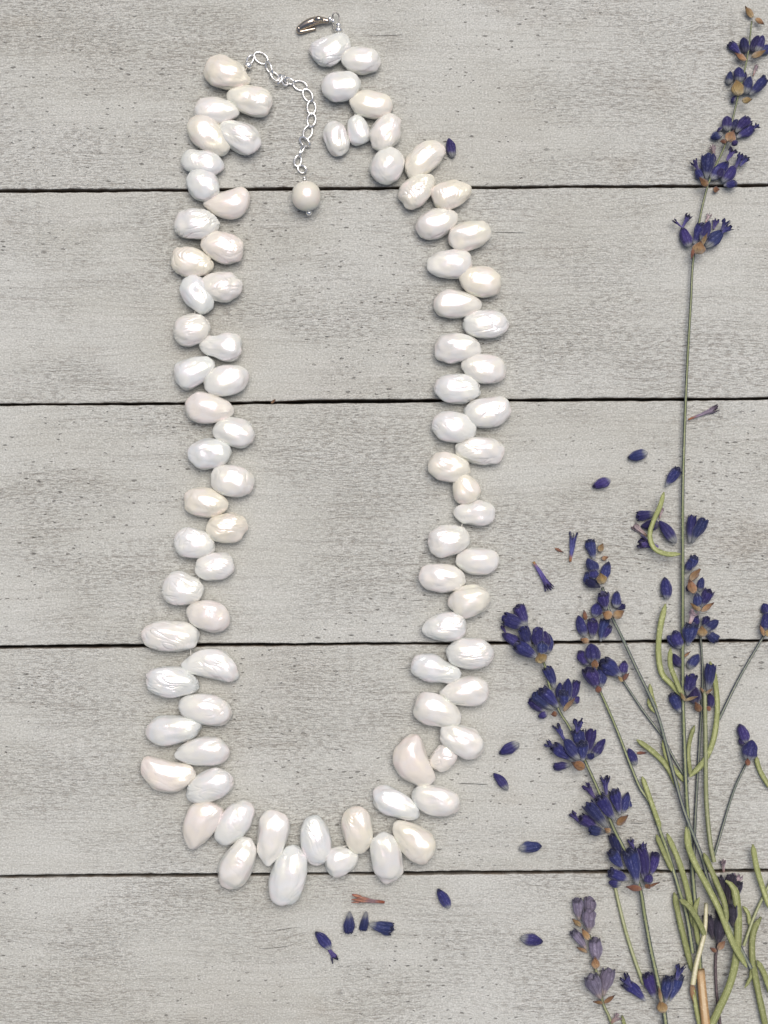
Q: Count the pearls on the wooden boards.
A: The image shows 86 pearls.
